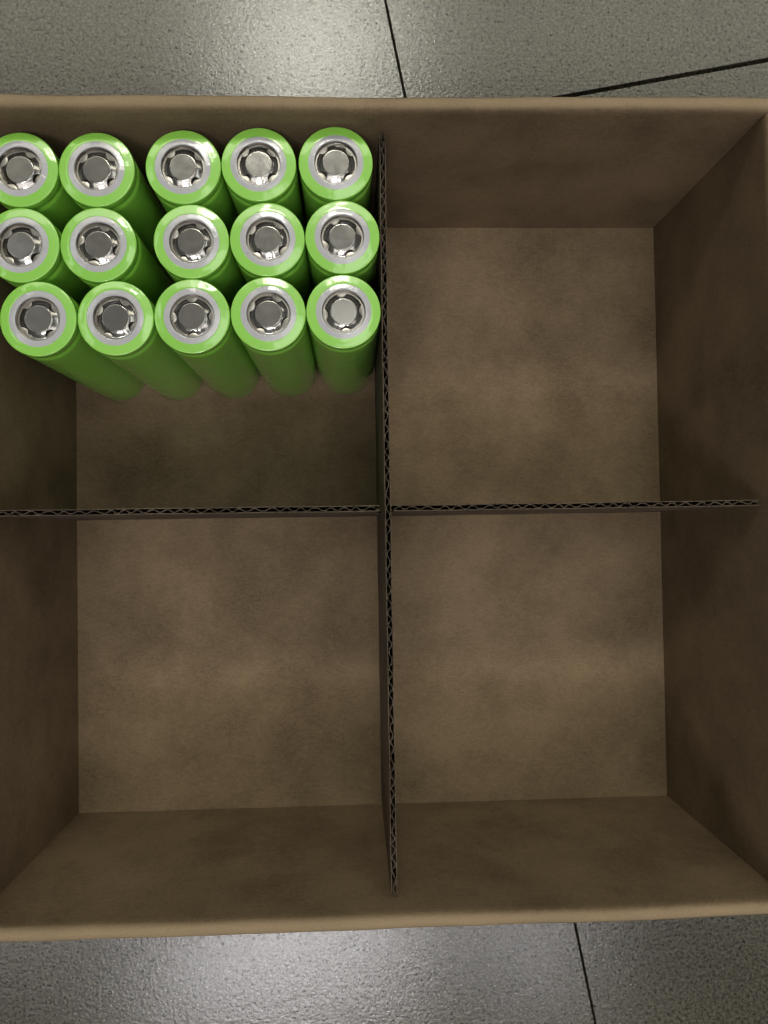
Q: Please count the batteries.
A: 15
